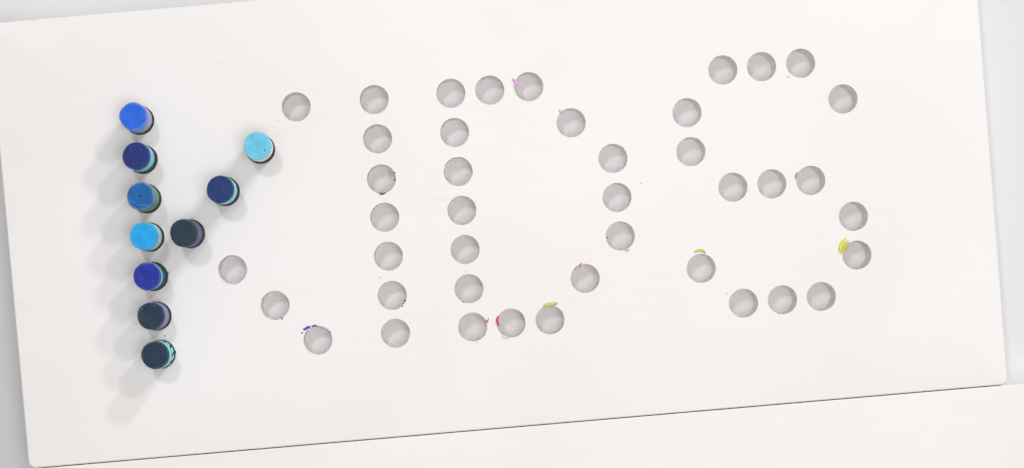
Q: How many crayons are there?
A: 10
